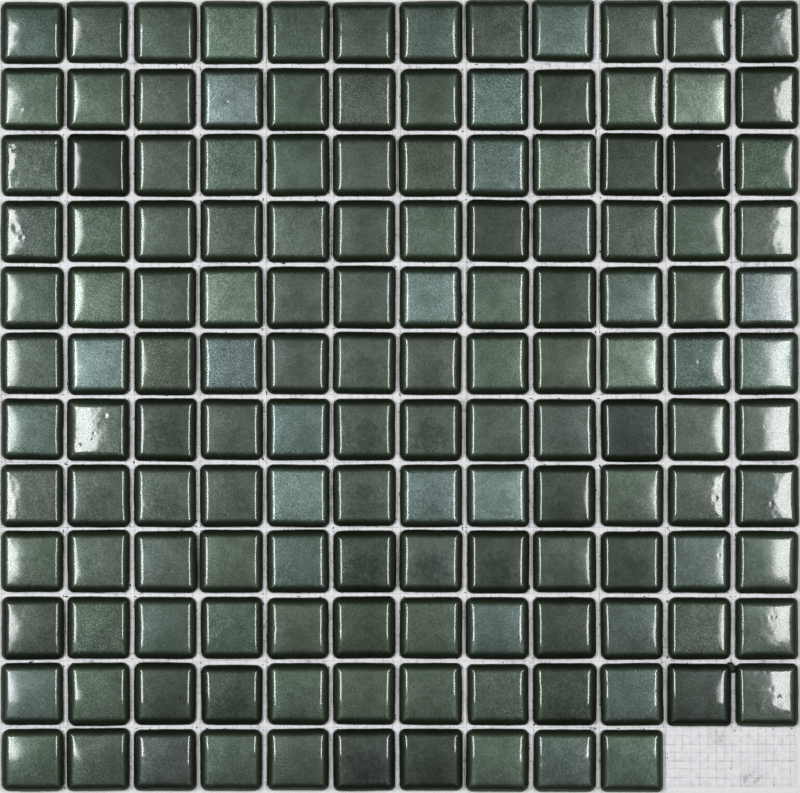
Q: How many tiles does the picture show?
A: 142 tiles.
